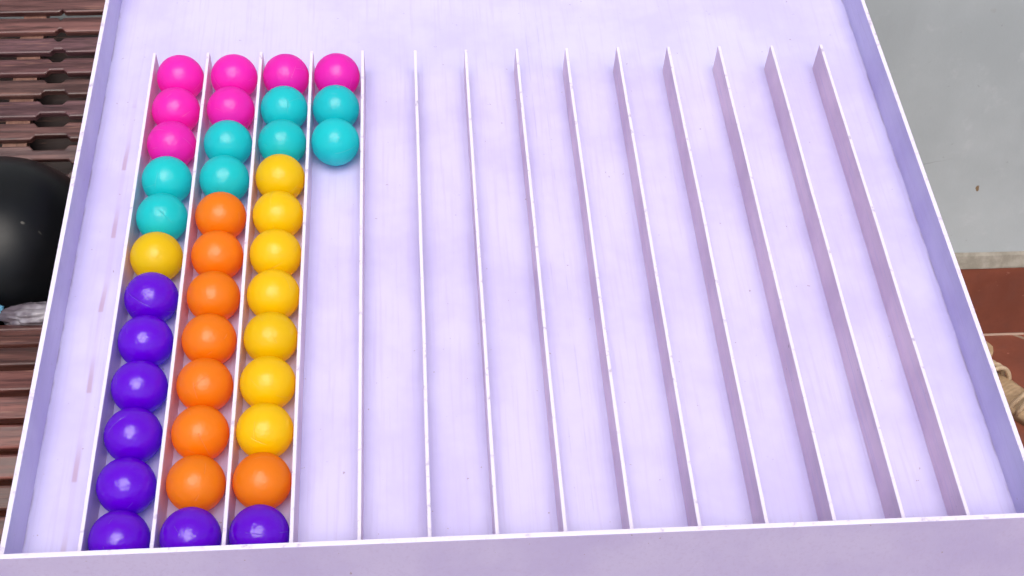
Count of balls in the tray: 39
